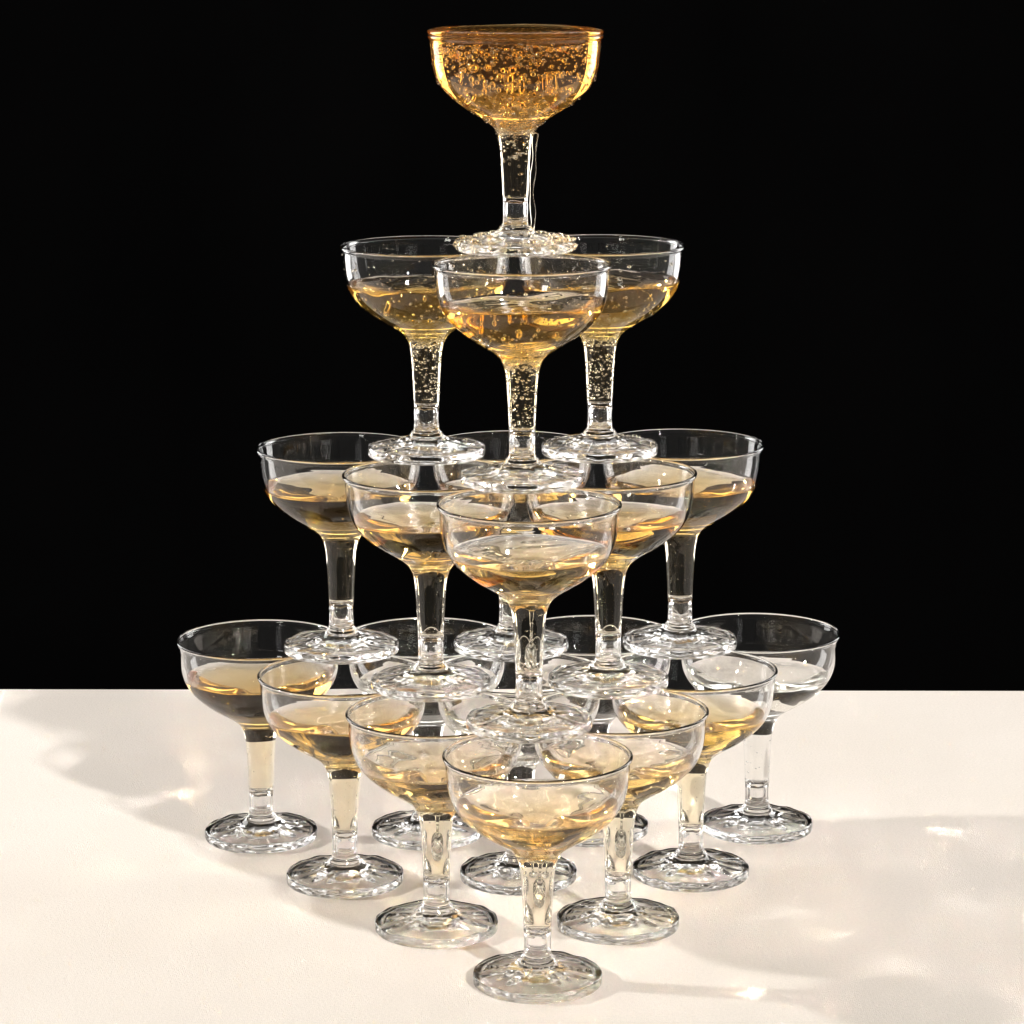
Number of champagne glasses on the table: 20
